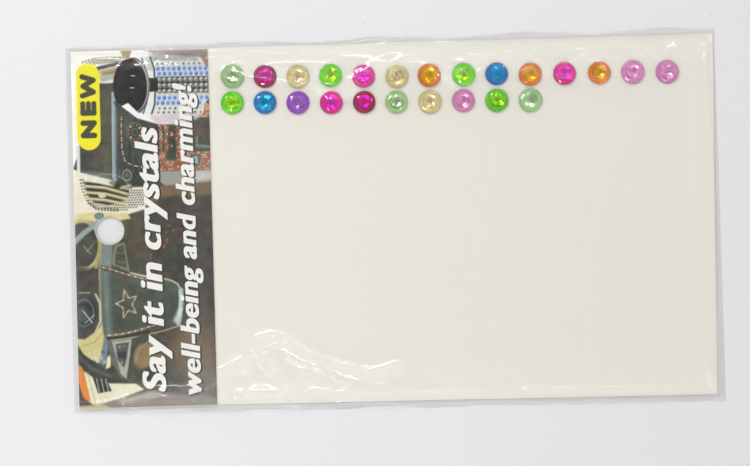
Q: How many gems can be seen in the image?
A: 24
